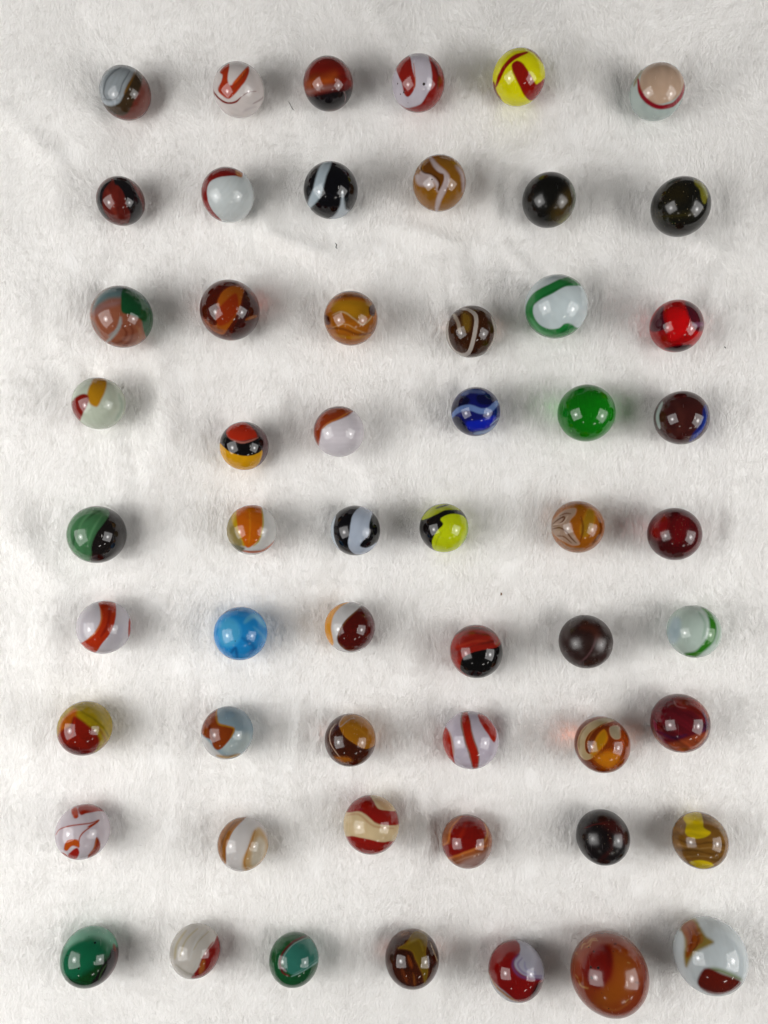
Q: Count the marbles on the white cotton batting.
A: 55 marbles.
